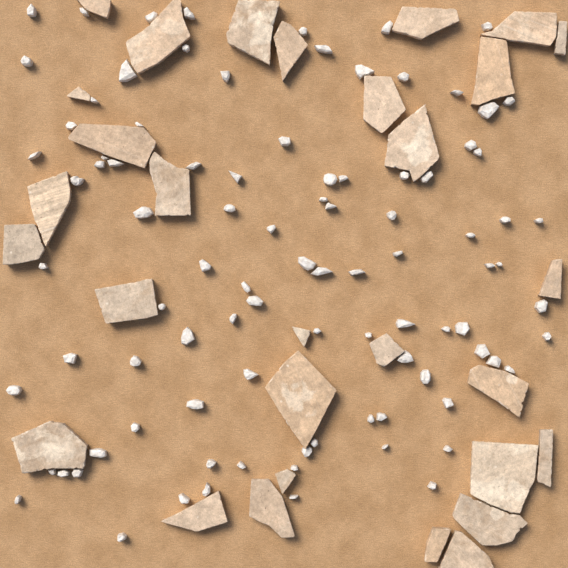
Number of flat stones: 30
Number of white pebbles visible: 94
